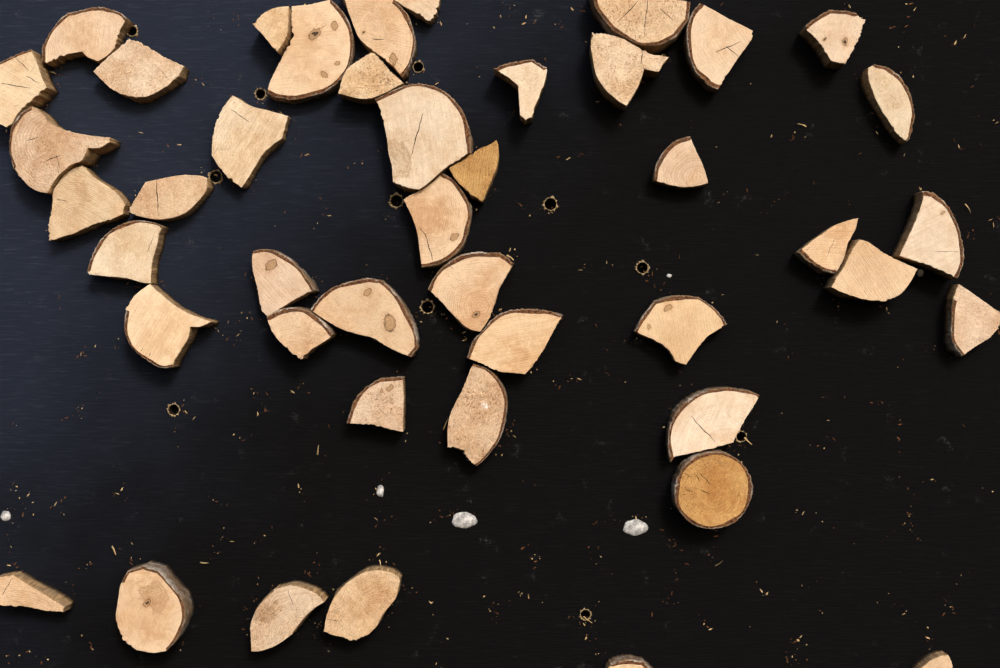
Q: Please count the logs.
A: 44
